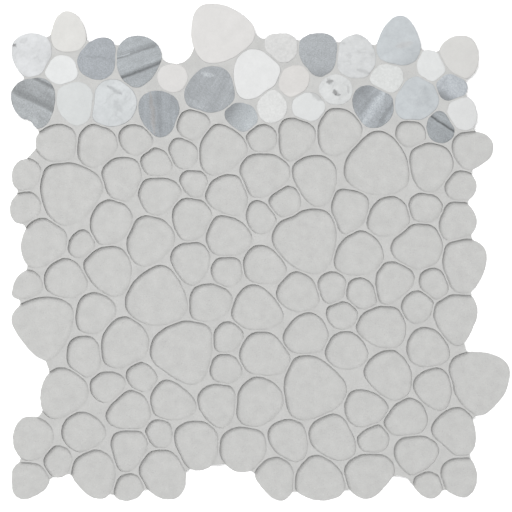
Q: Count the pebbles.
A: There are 30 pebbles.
